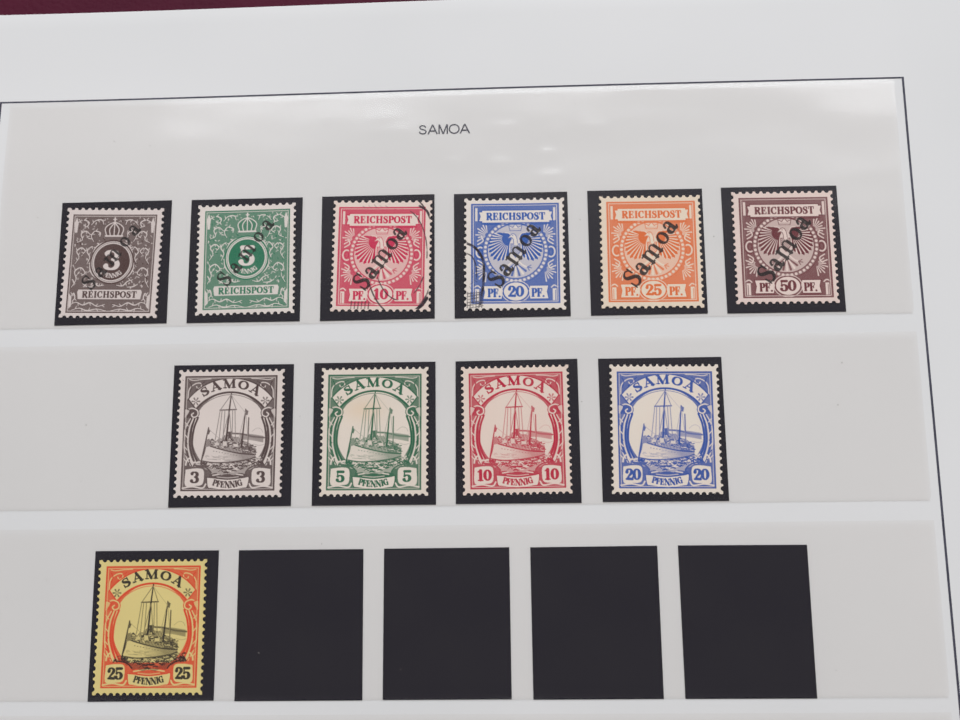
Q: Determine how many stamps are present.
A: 11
